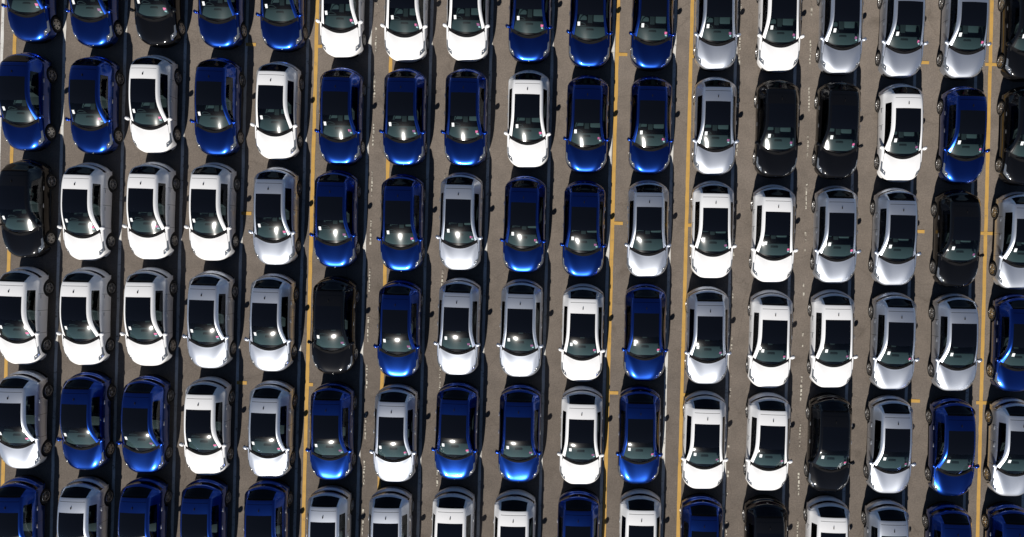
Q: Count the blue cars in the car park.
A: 38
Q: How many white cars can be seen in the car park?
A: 27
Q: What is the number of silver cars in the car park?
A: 27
